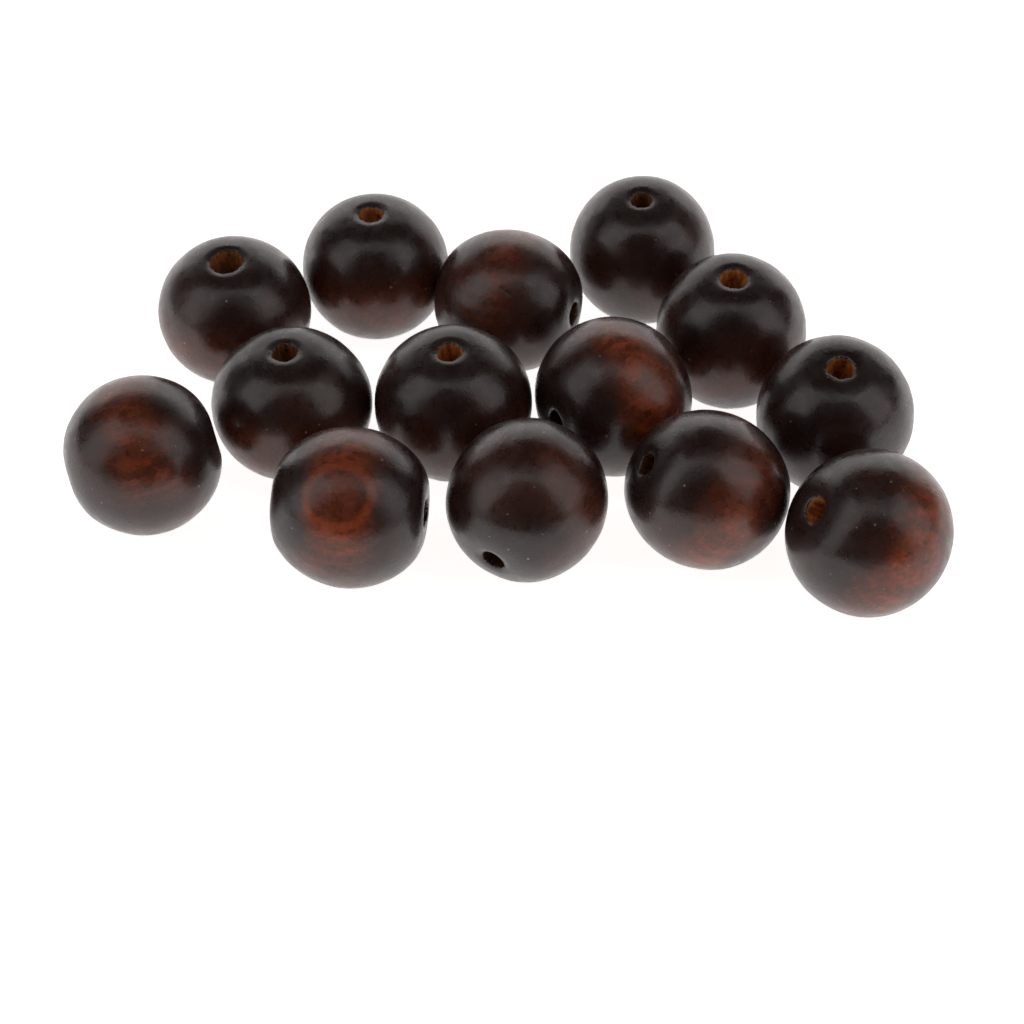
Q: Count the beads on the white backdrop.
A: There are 14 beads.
